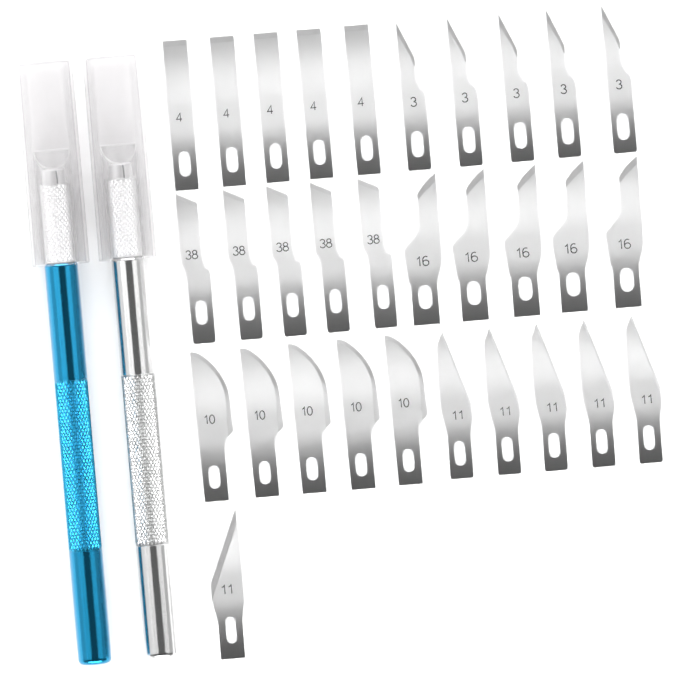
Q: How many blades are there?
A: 31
